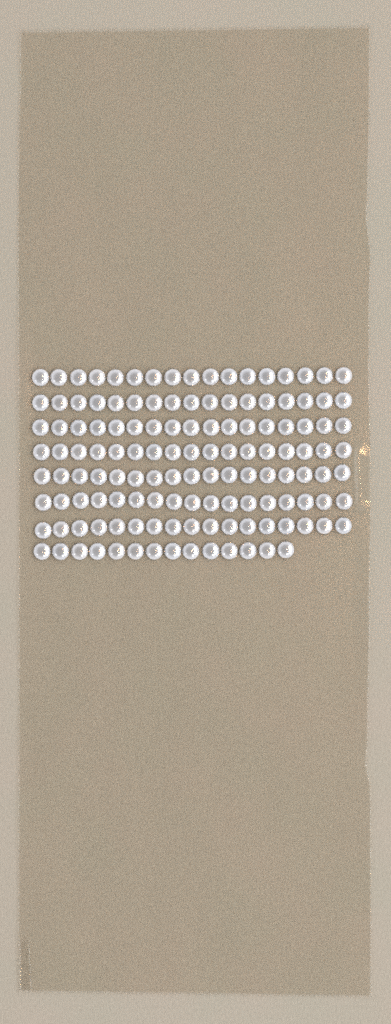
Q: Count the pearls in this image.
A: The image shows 133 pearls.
